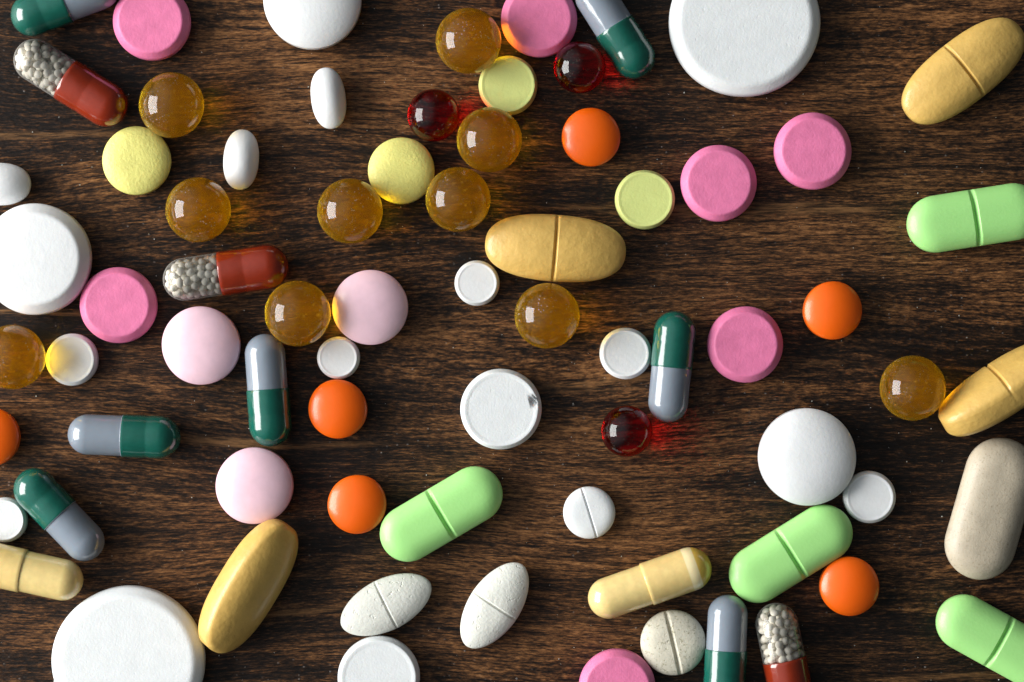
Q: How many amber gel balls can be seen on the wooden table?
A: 10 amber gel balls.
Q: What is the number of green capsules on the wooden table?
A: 7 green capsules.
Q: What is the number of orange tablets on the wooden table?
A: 6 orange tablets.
